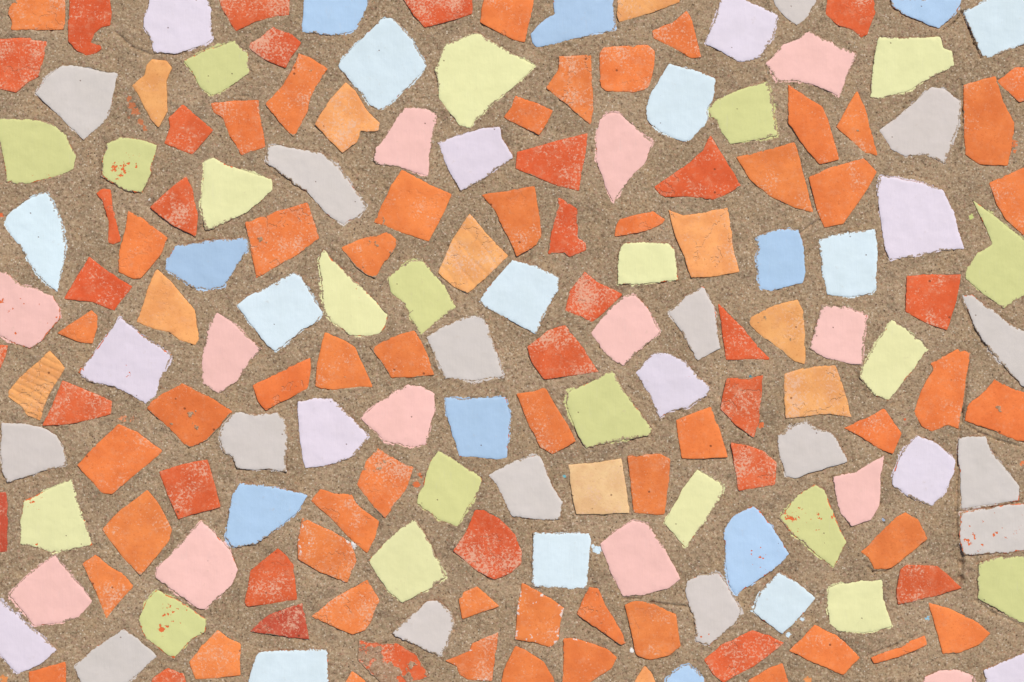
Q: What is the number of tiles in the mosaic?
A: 174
